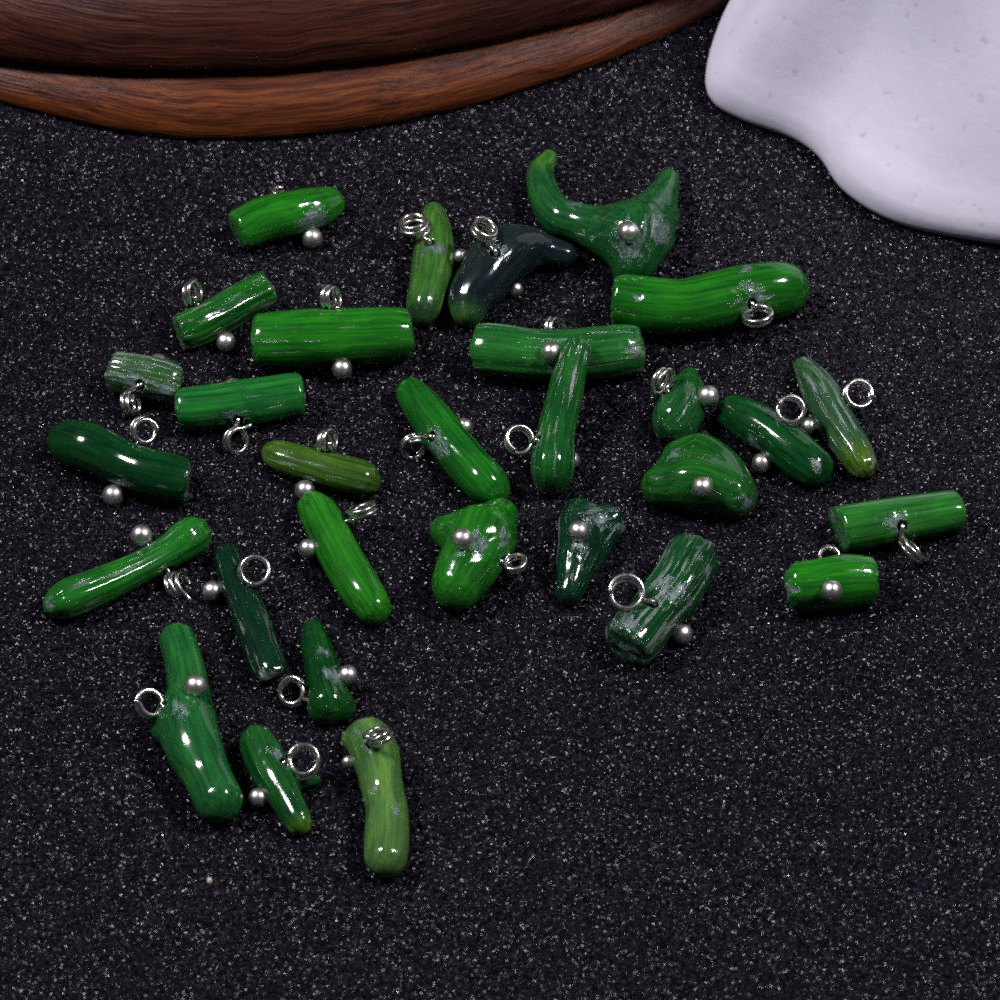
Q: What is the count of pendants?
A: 30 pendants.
